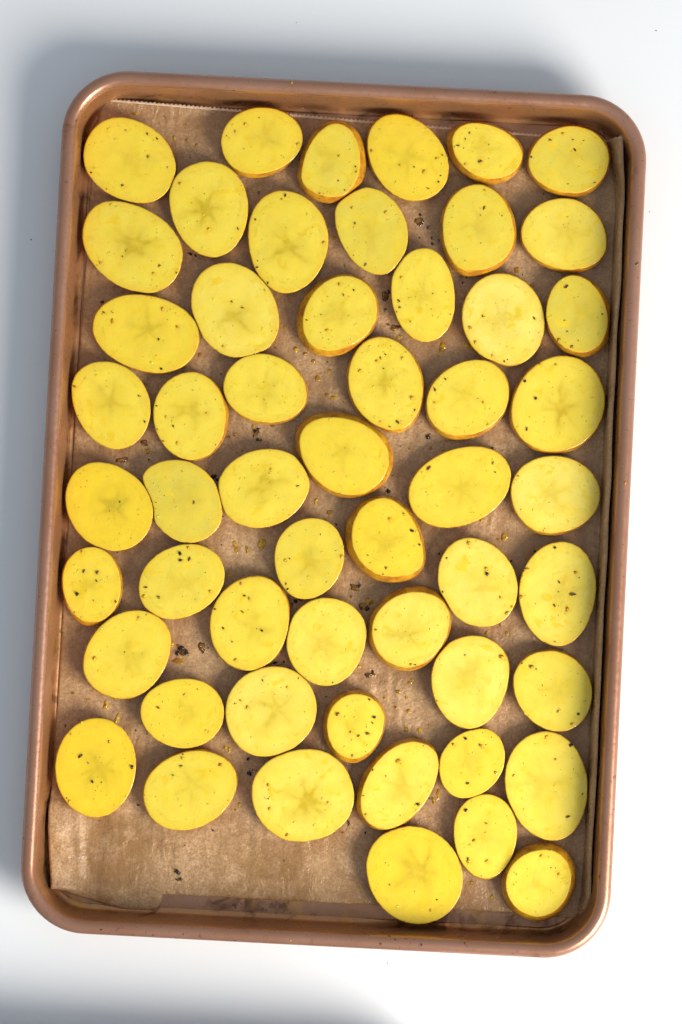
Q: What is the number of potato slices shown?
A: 54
